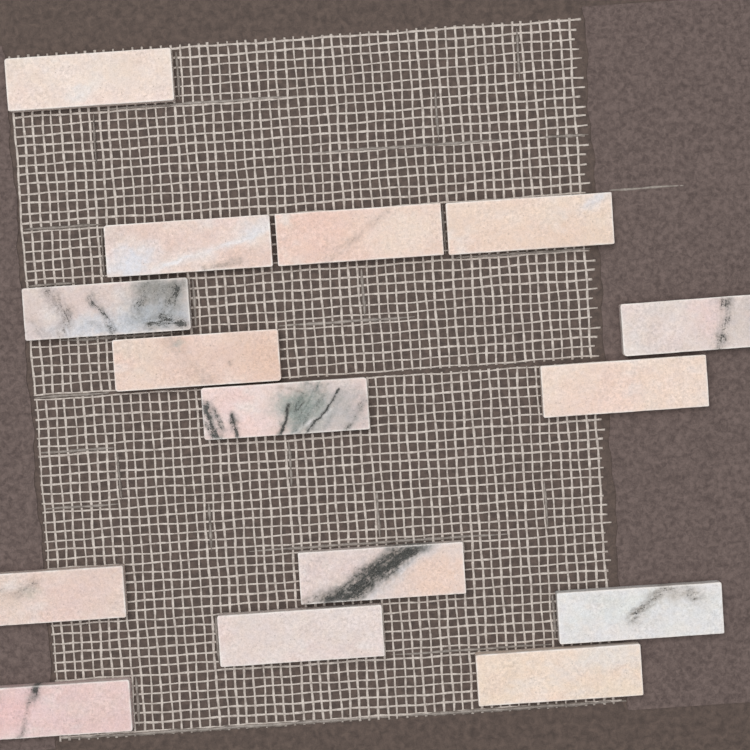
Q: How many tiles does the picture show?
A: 15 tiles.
